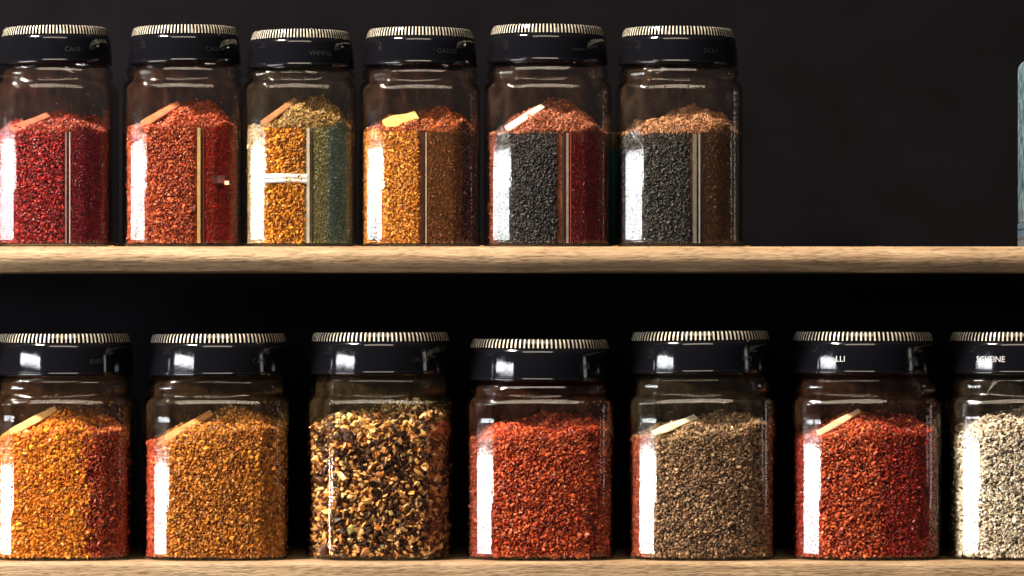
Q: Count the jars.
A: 13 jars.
